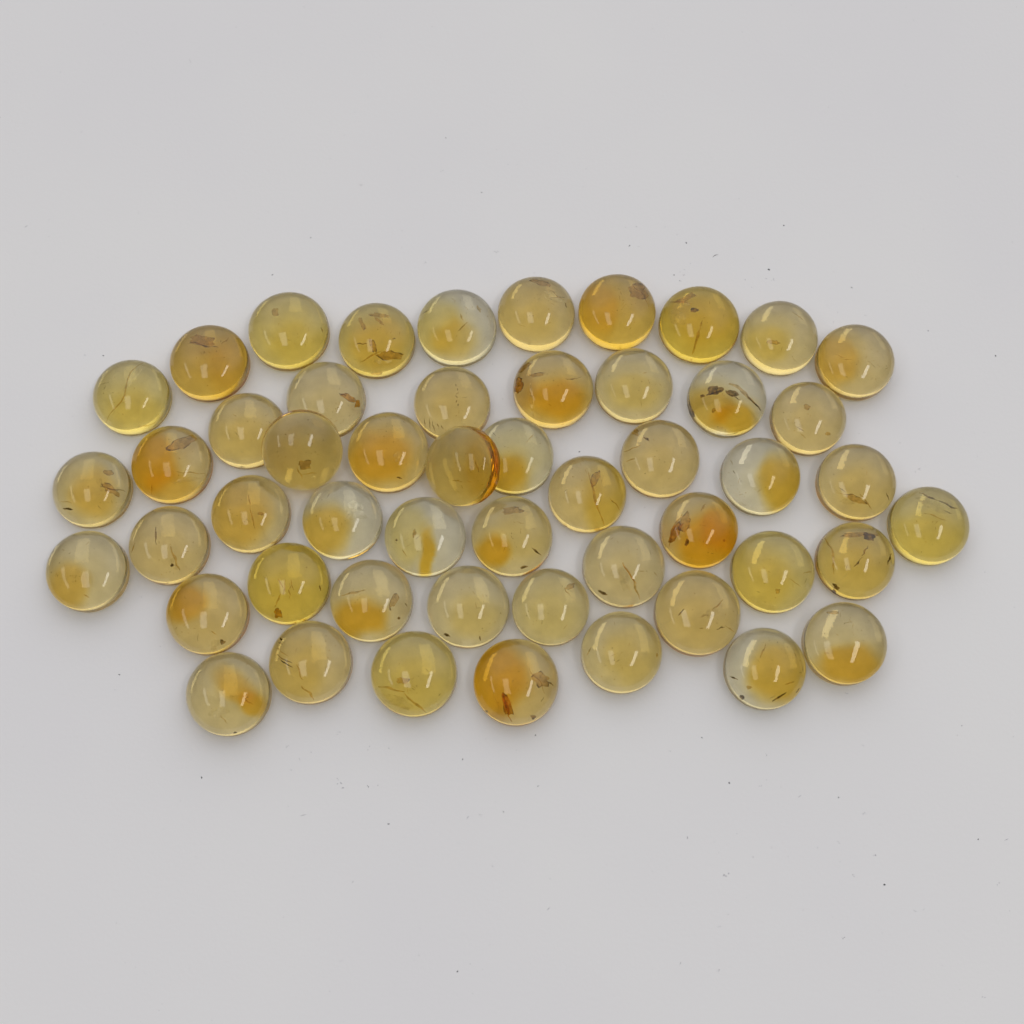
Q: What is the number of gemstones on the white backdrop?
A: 51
